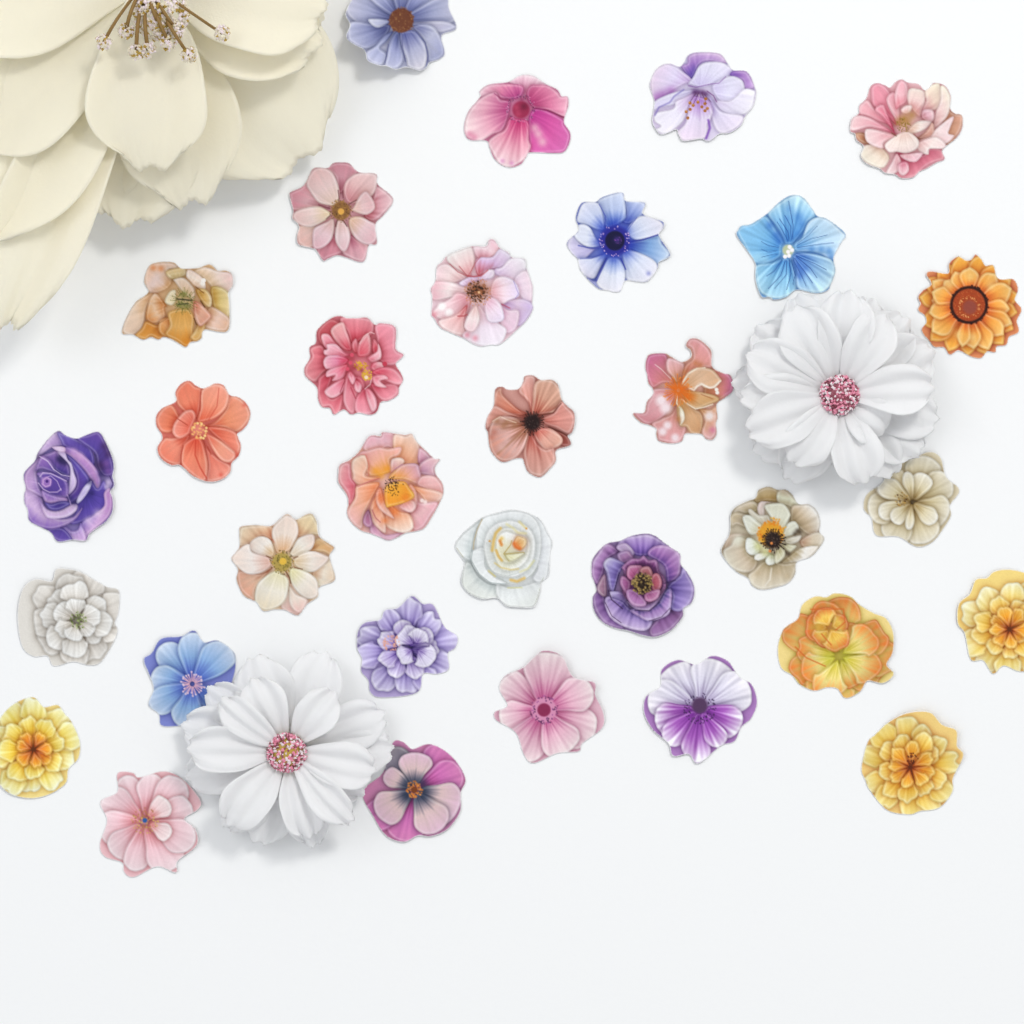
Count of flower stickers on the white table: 32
